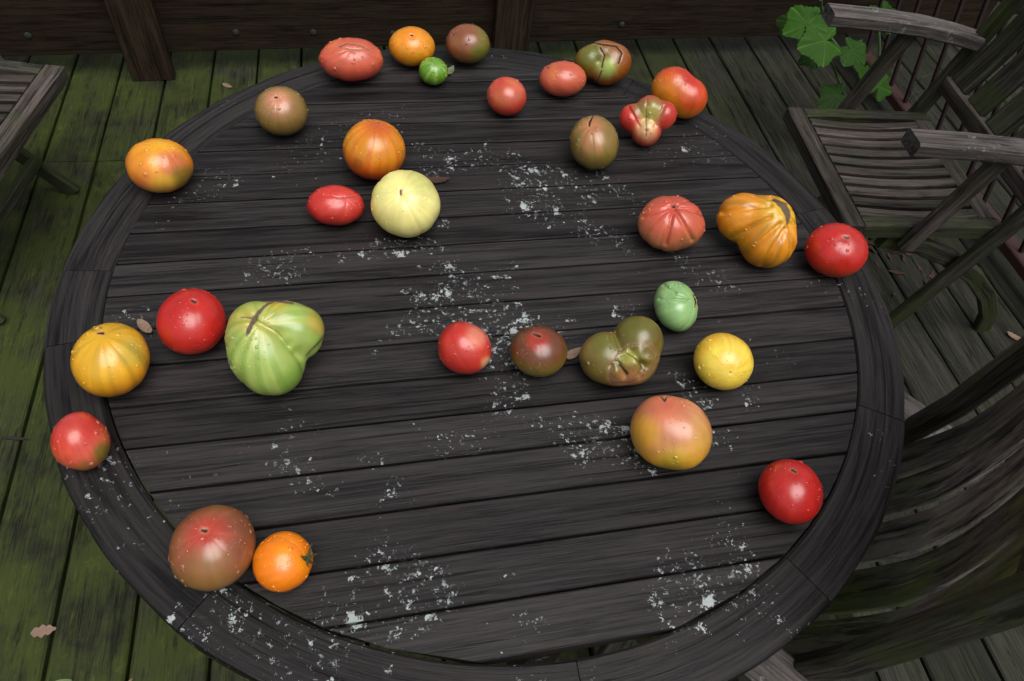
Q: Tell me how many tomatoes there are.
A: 31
